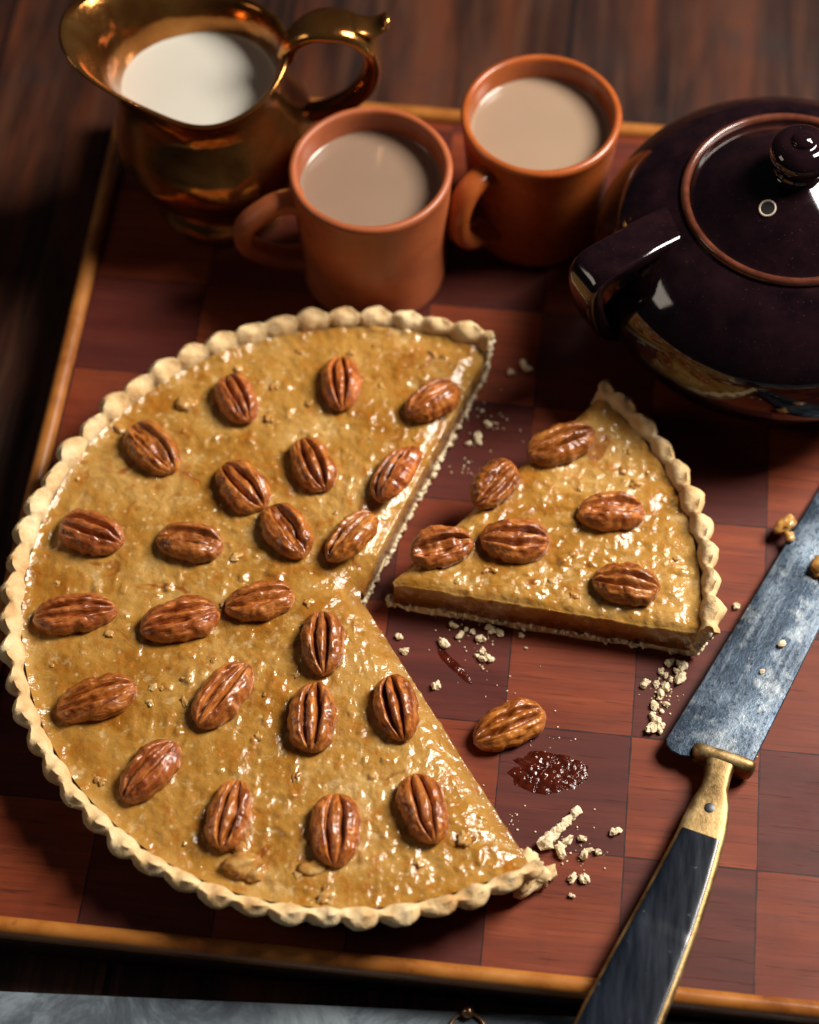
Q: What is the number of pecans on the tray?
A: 30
